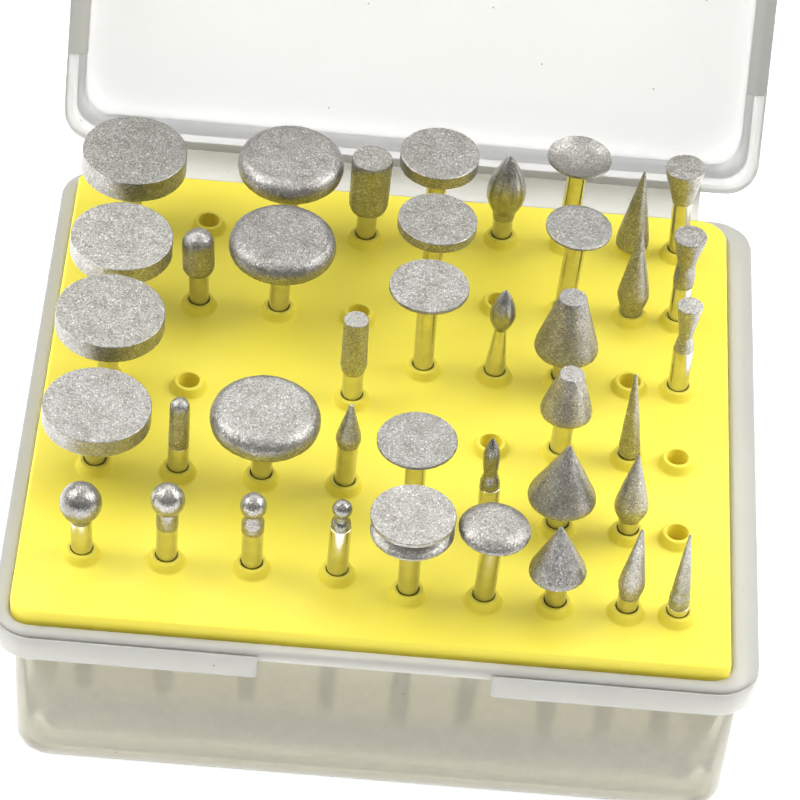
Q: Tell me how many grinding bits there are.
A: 40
